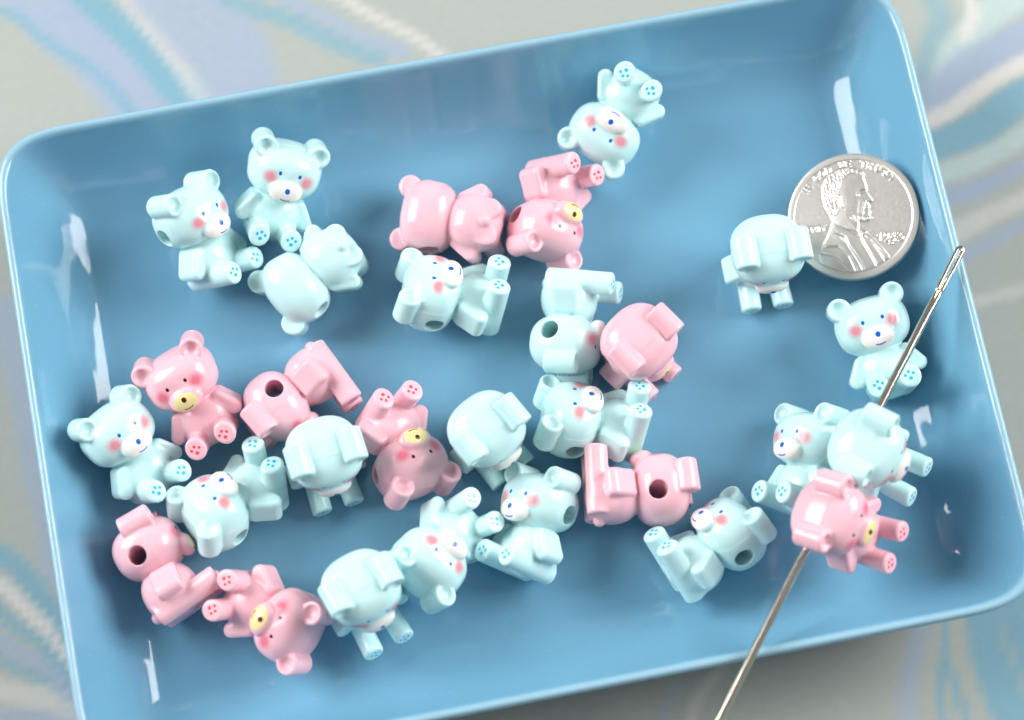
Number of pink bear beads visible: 10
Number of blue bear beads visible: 19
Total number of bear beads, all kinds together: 29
